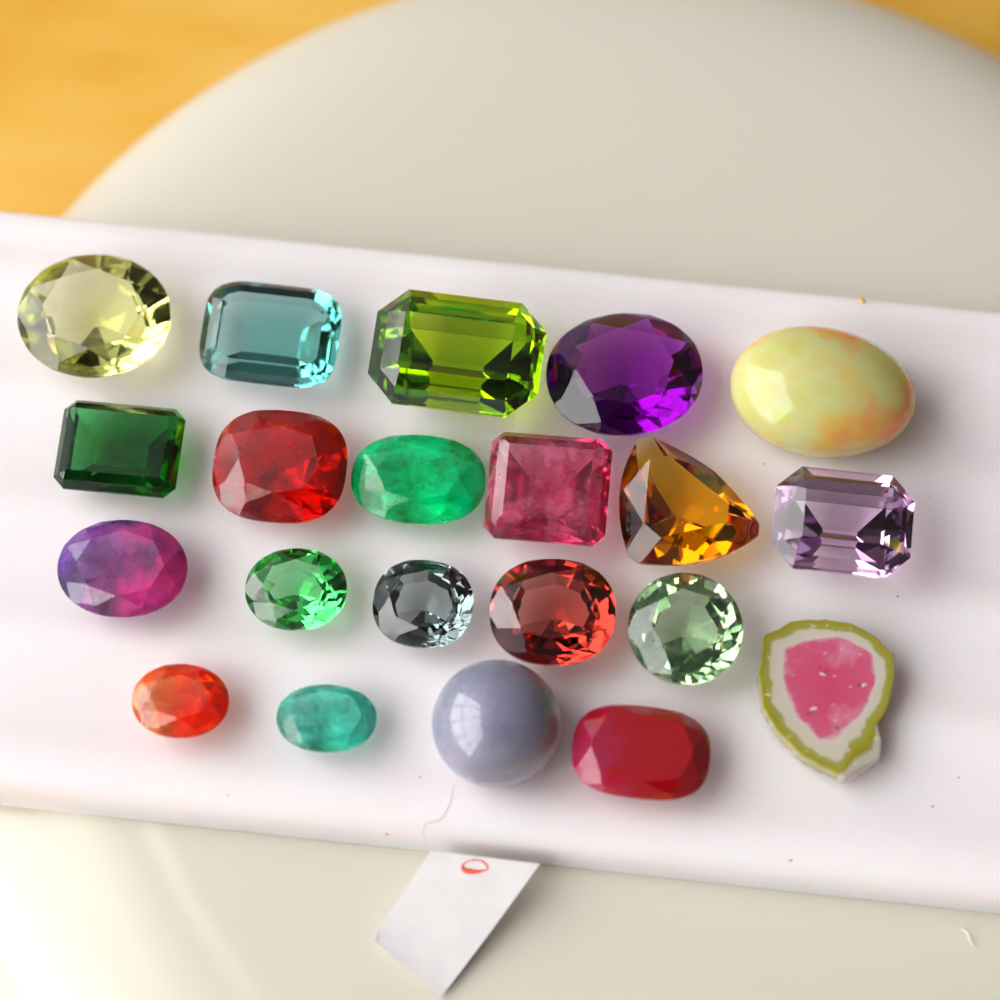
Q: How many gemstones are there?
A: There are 21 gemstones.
